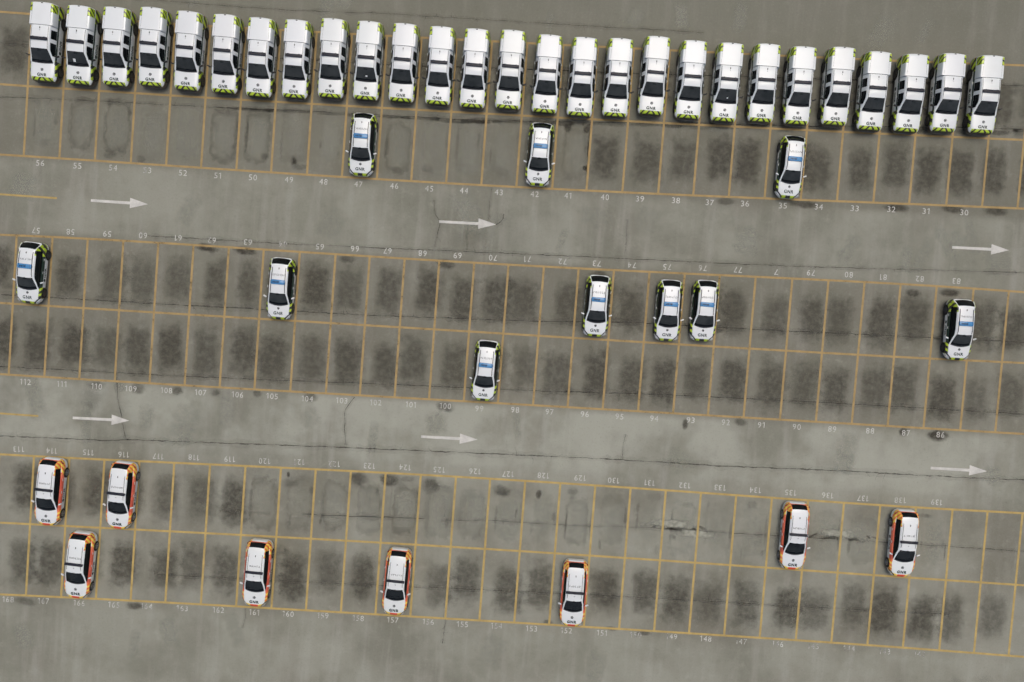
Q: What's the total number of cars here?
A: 18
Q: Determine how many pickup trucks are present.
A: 27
